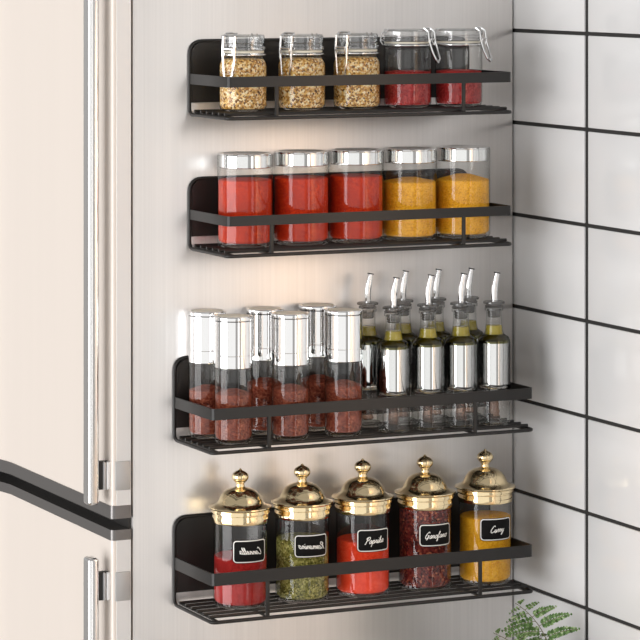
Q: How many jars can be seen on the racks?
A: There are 15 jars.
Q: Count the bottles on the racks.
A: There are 8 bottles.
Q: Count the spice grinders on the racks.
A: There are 6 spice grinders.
